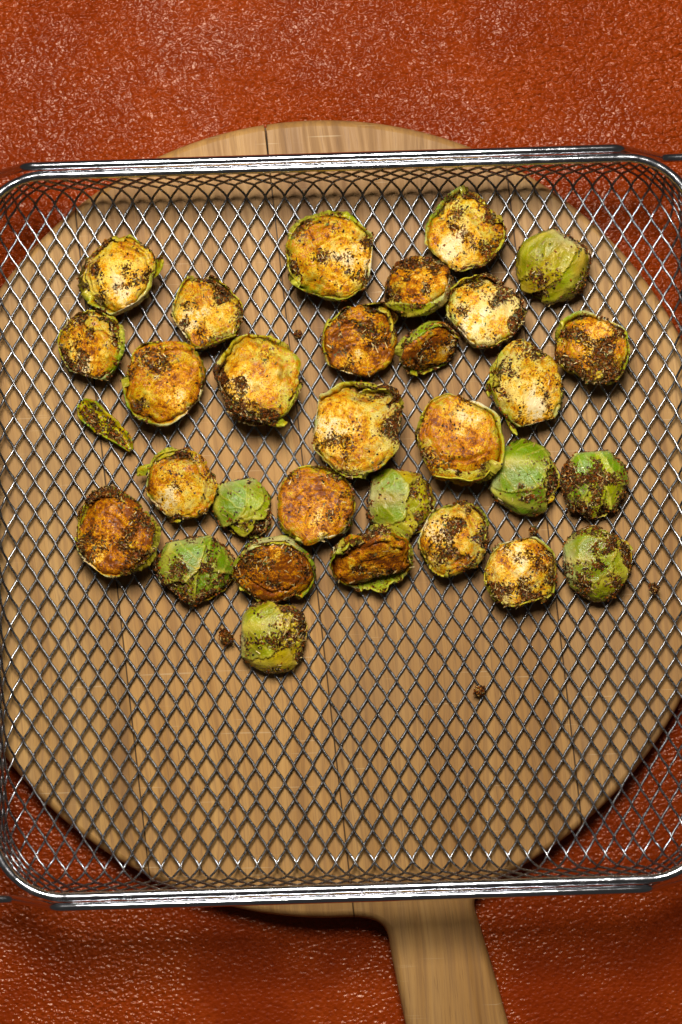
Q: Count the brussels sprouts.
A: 30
